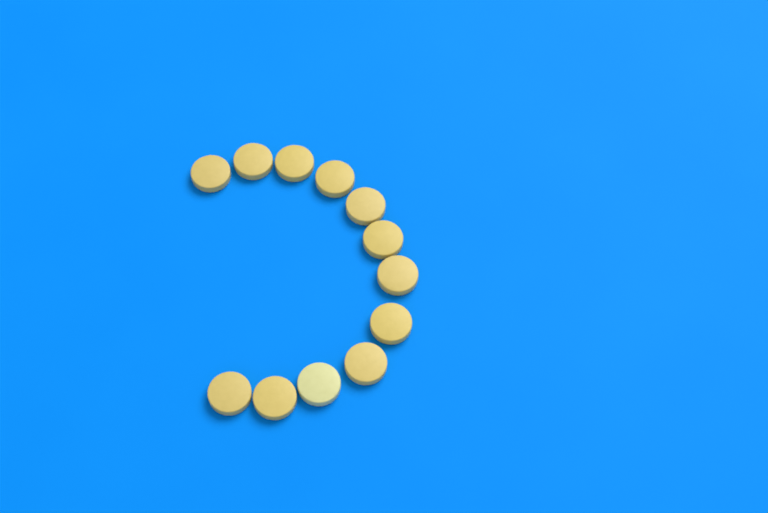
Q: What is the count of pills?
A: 12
